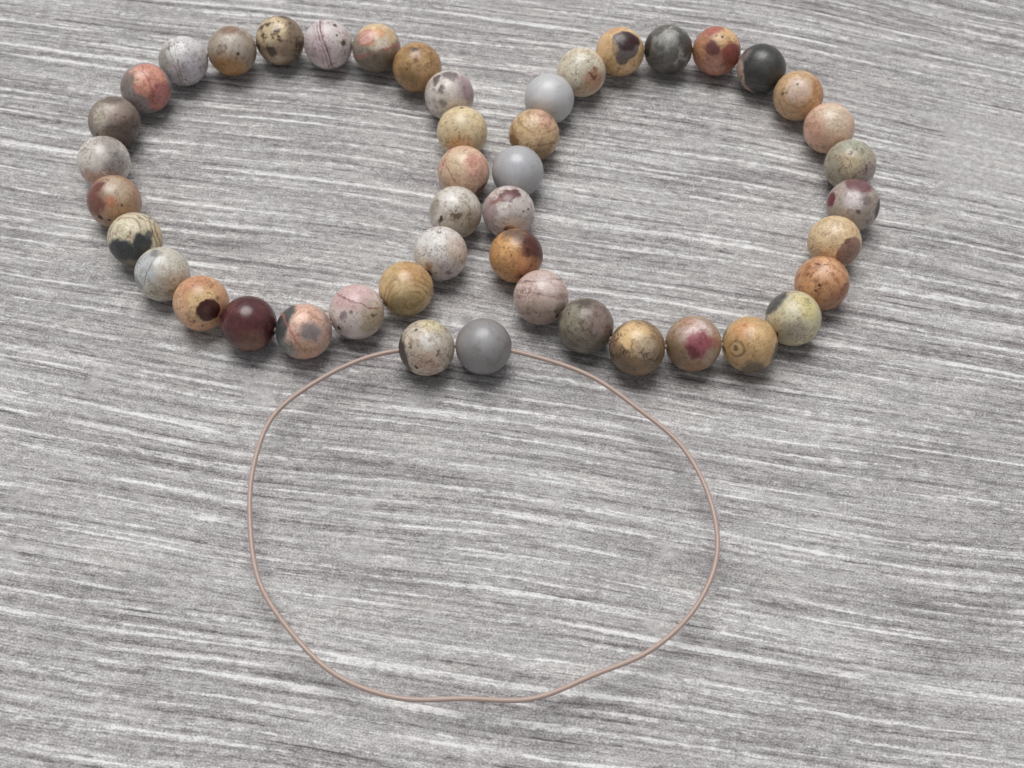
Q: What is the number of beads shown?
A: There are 46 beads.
